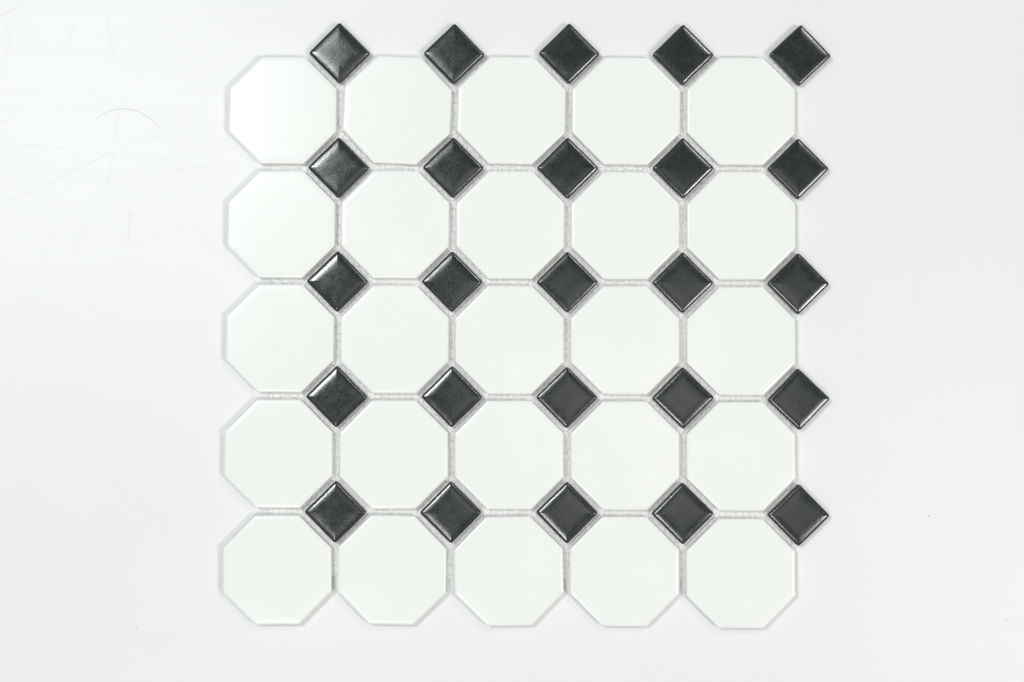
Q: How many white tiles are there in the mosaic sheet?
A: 25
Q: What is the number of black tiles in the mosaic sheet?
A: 25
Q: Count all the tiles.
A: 50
